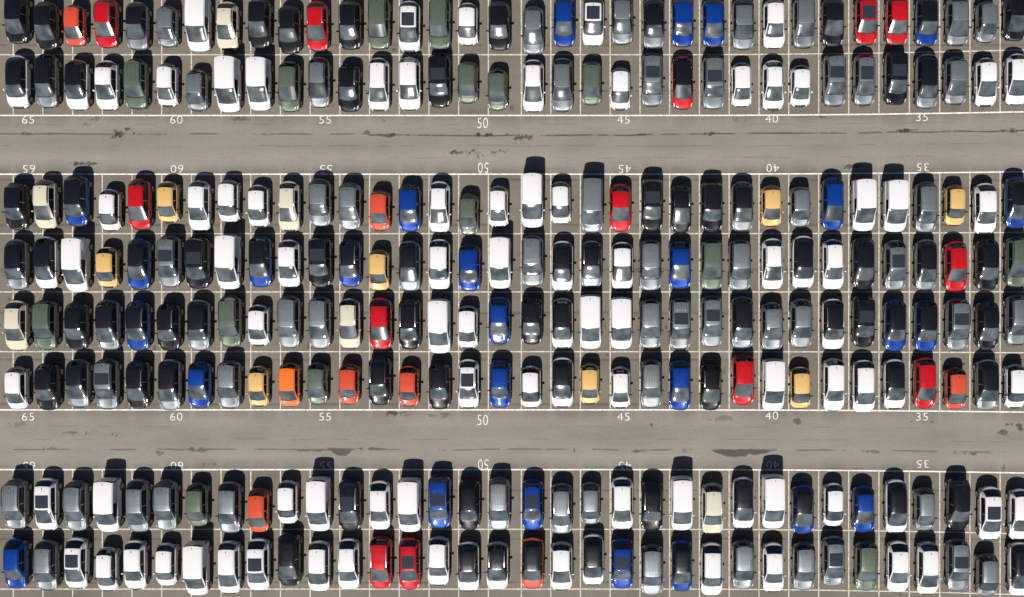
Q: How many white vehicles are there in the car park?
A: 92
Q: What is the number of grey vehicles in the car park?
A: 68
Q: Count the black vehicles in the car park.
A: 35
